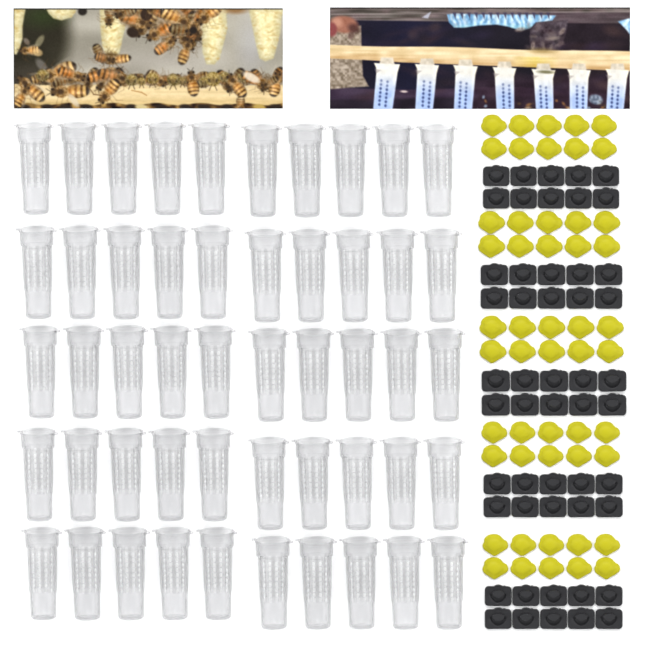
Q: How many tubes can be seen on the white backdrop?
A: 50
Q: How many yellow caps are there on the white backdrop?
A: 50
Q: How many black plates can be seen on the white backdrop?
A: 50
